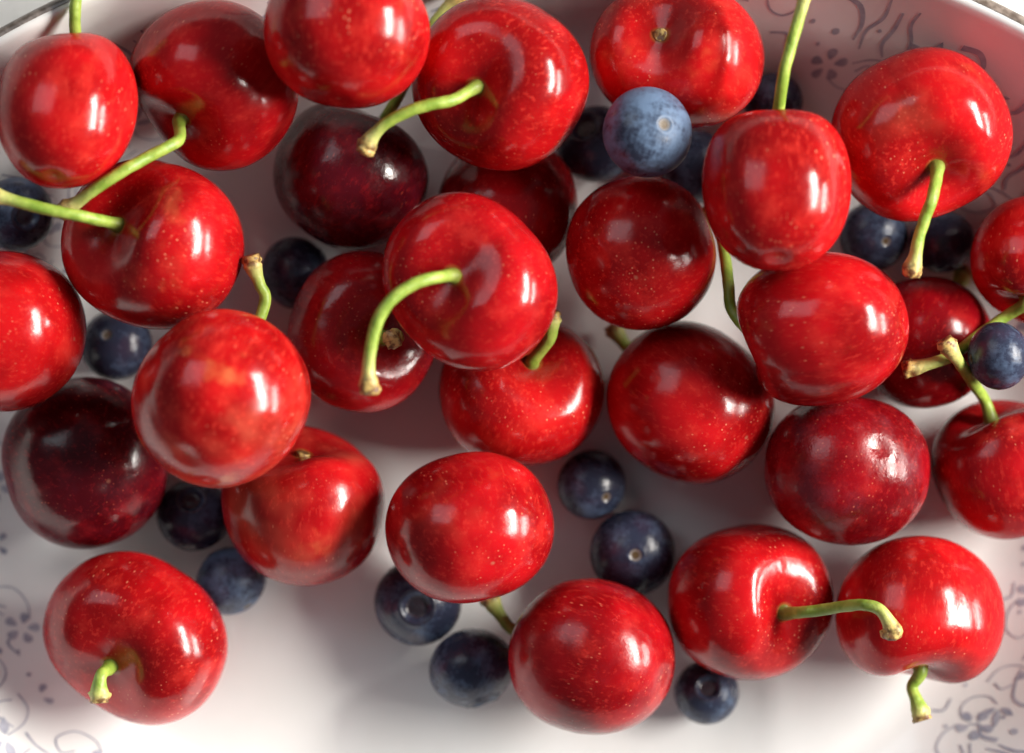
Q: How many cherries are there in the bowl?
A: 29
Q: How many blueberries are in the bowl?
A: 17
